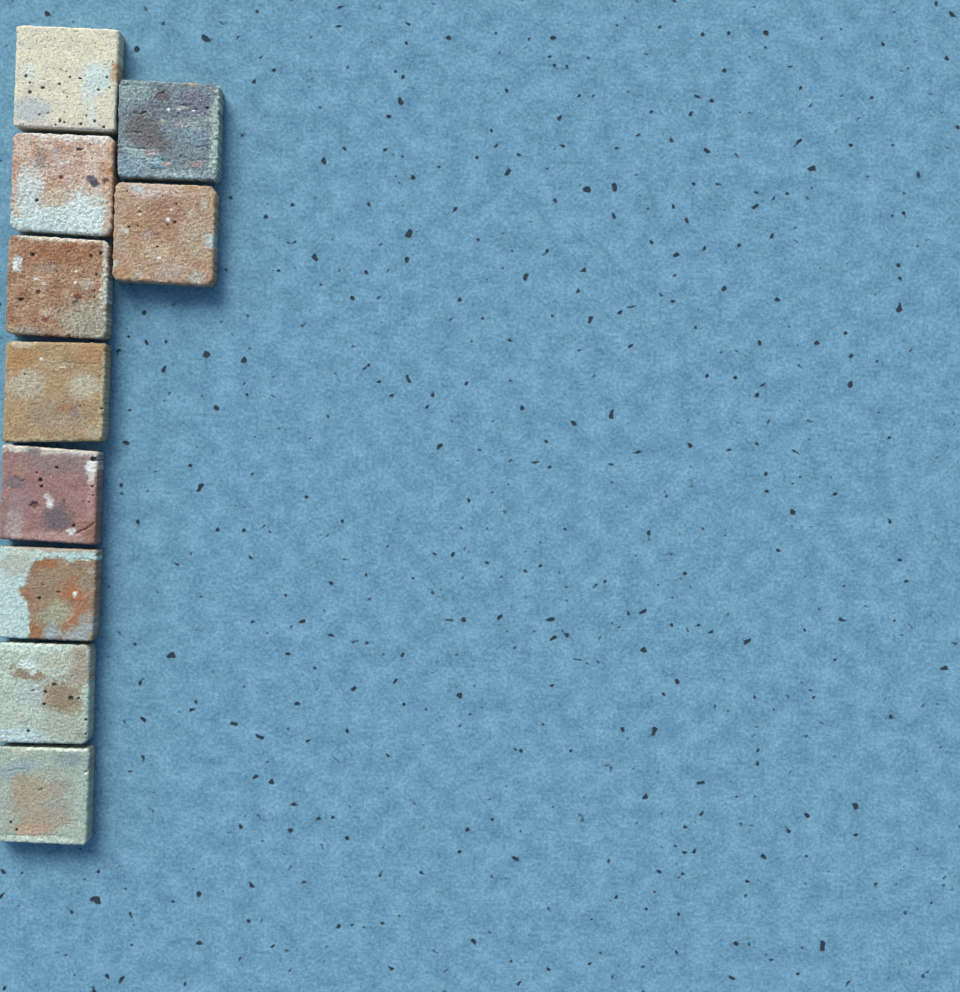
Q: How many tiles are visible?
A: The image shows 10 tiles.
